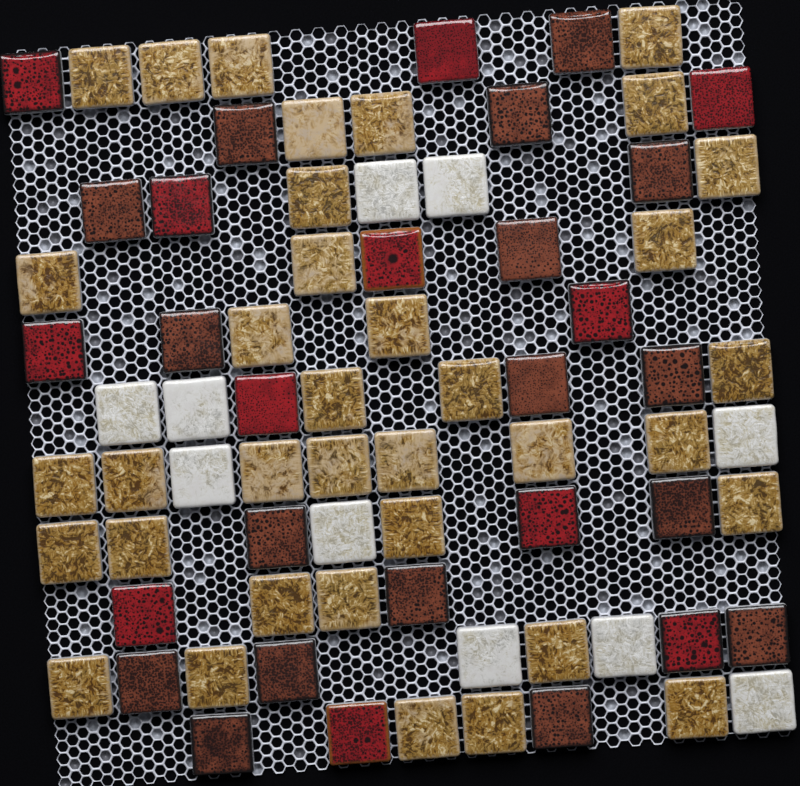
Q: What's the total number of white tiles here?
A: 10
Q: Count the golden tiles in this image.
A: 36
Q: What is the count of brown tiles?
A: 17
